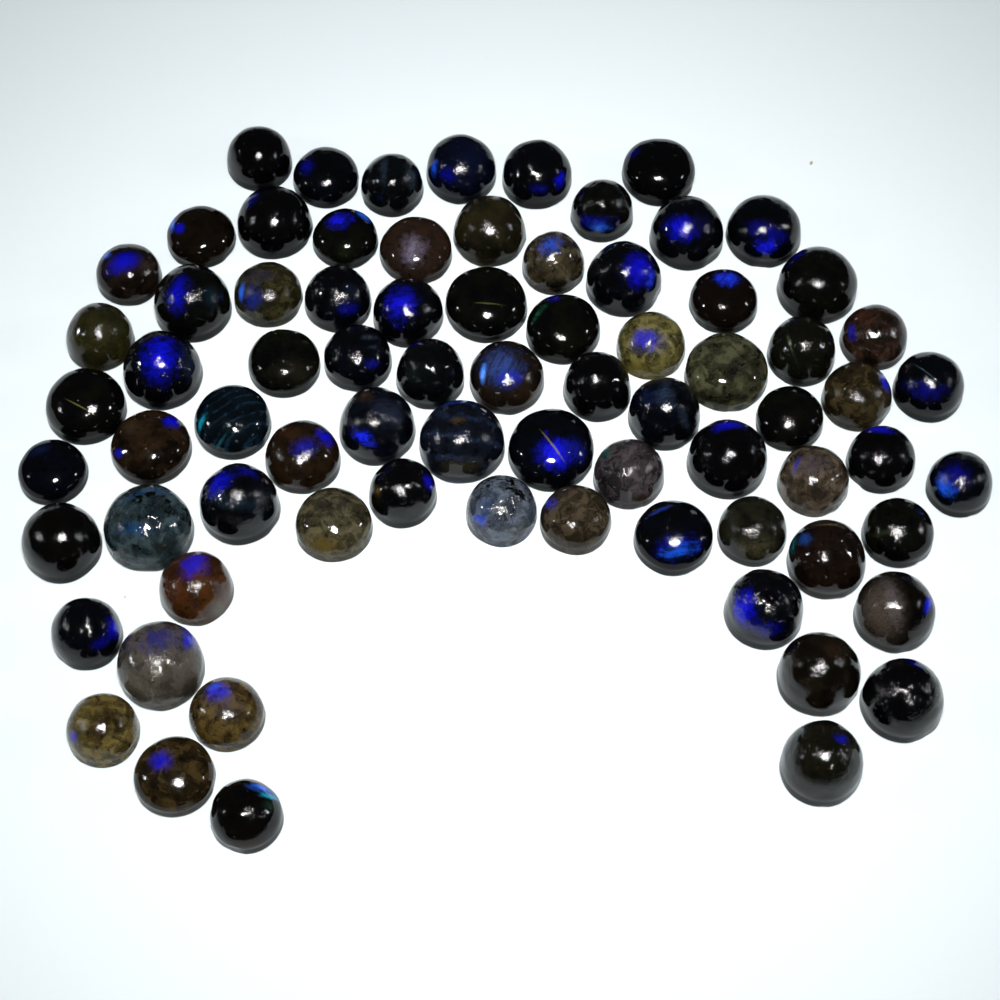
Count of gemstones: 76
